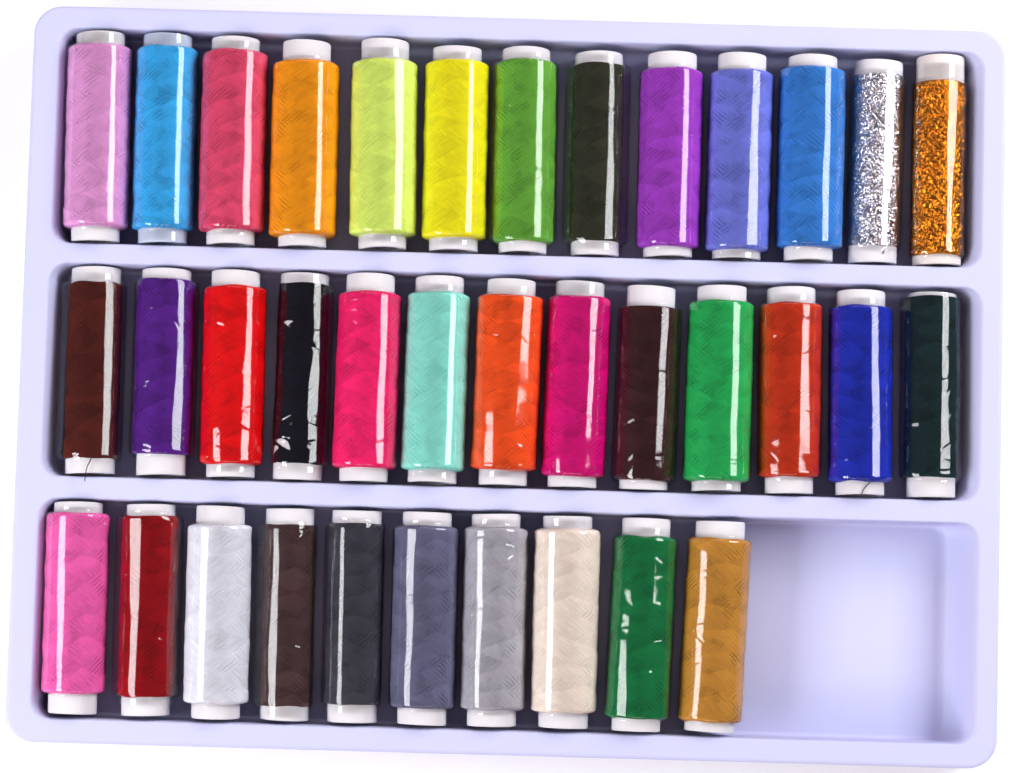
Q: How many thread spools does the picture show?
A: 36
